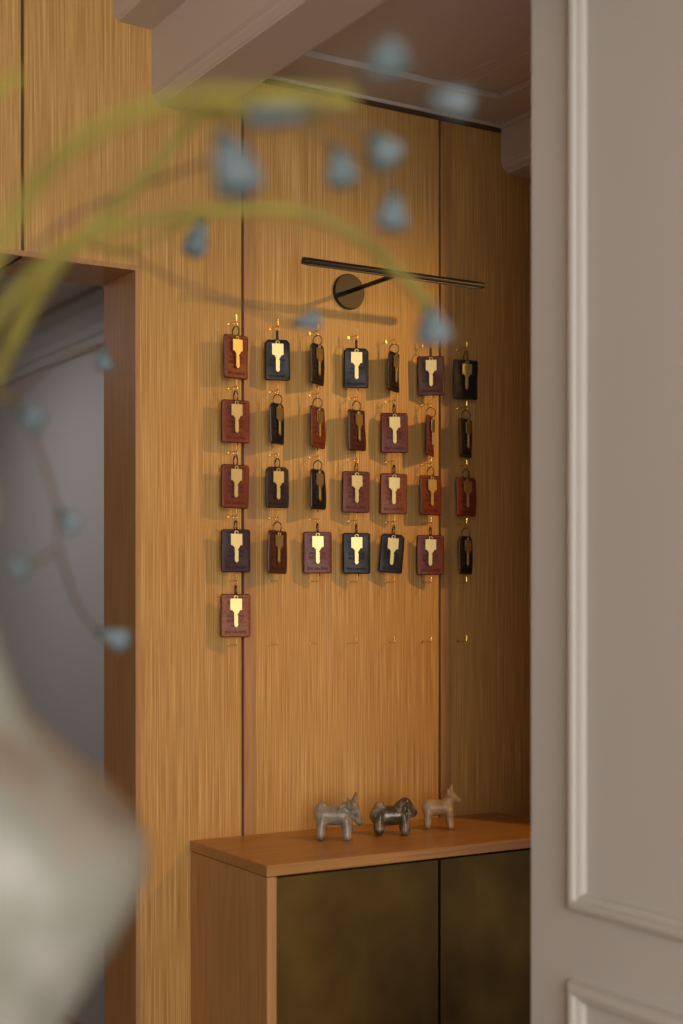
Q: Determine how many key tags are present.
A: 29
